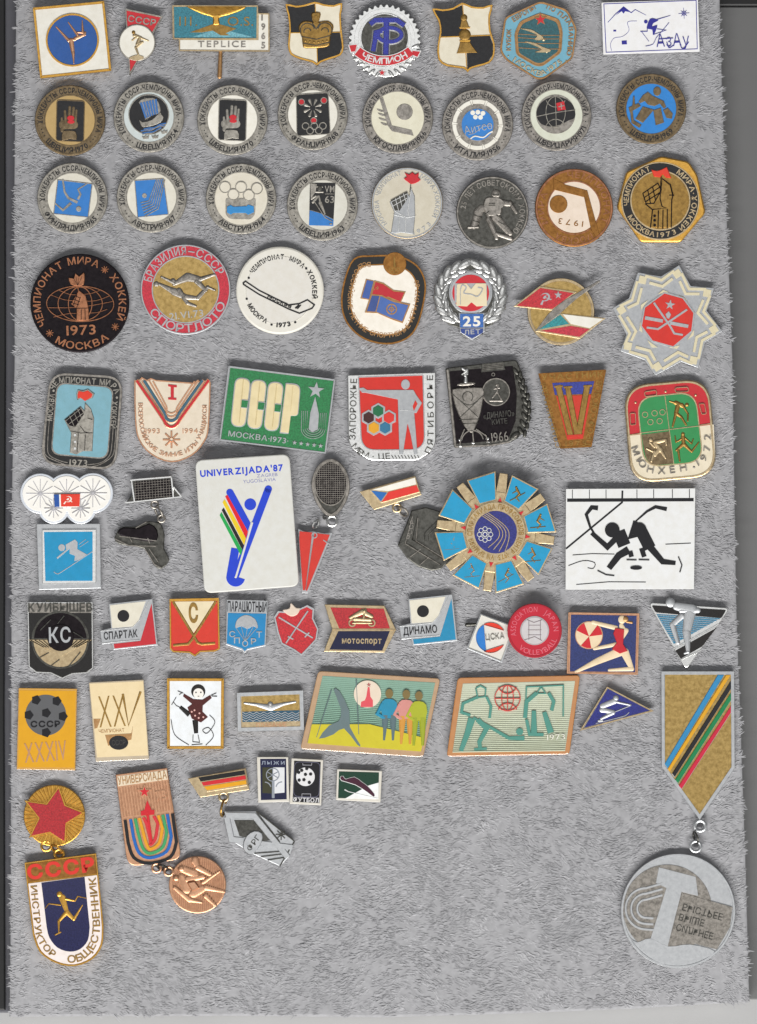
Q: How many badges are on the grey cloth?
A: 70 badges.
